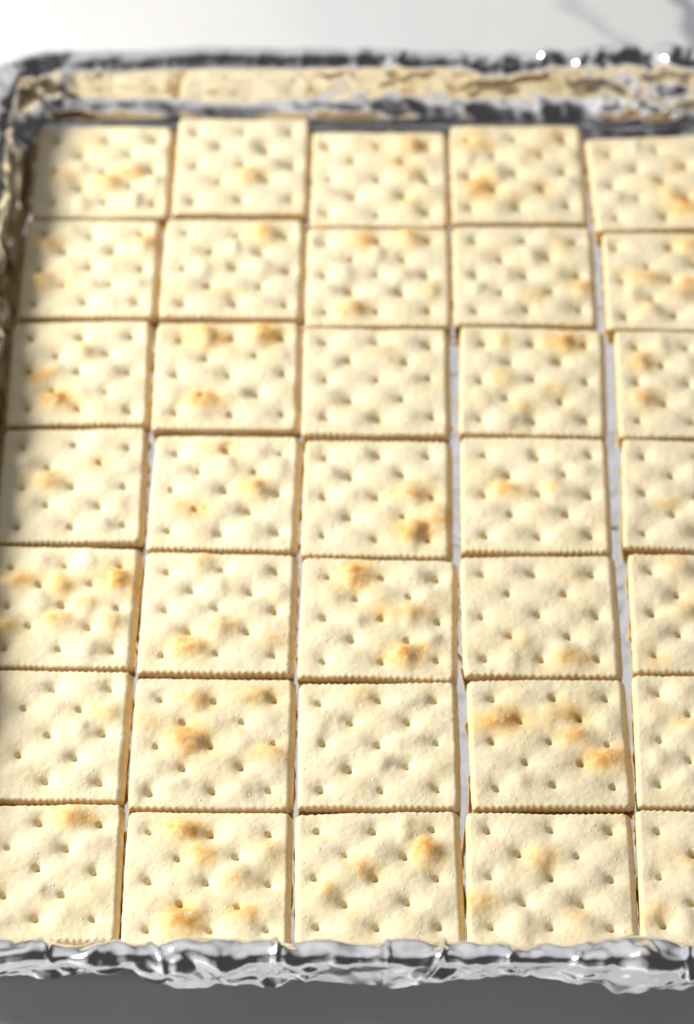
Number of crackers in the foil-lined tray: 35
